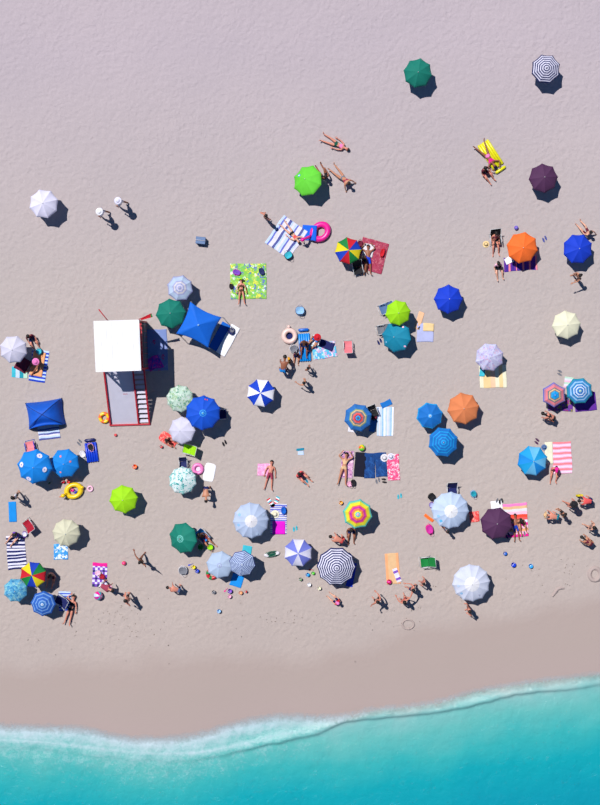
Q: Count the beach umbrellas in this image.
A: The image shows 45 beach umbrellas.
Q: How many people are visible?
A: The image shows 57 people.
